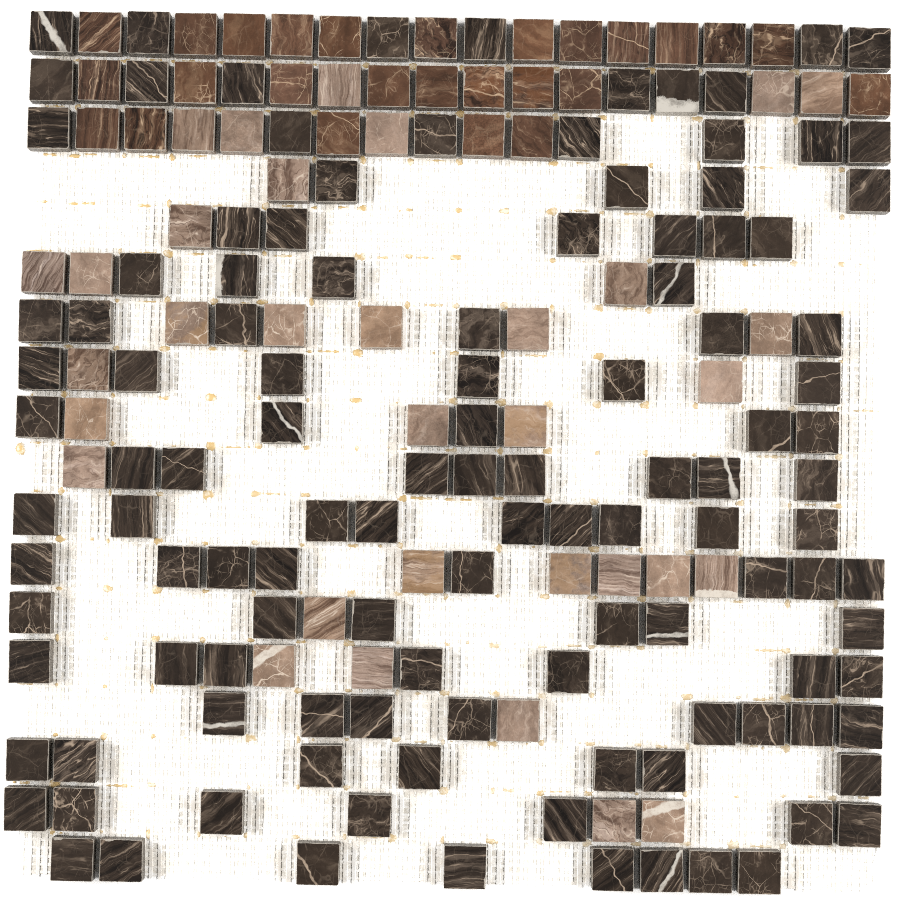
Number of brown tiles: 26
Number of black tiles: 118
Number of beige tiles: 33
